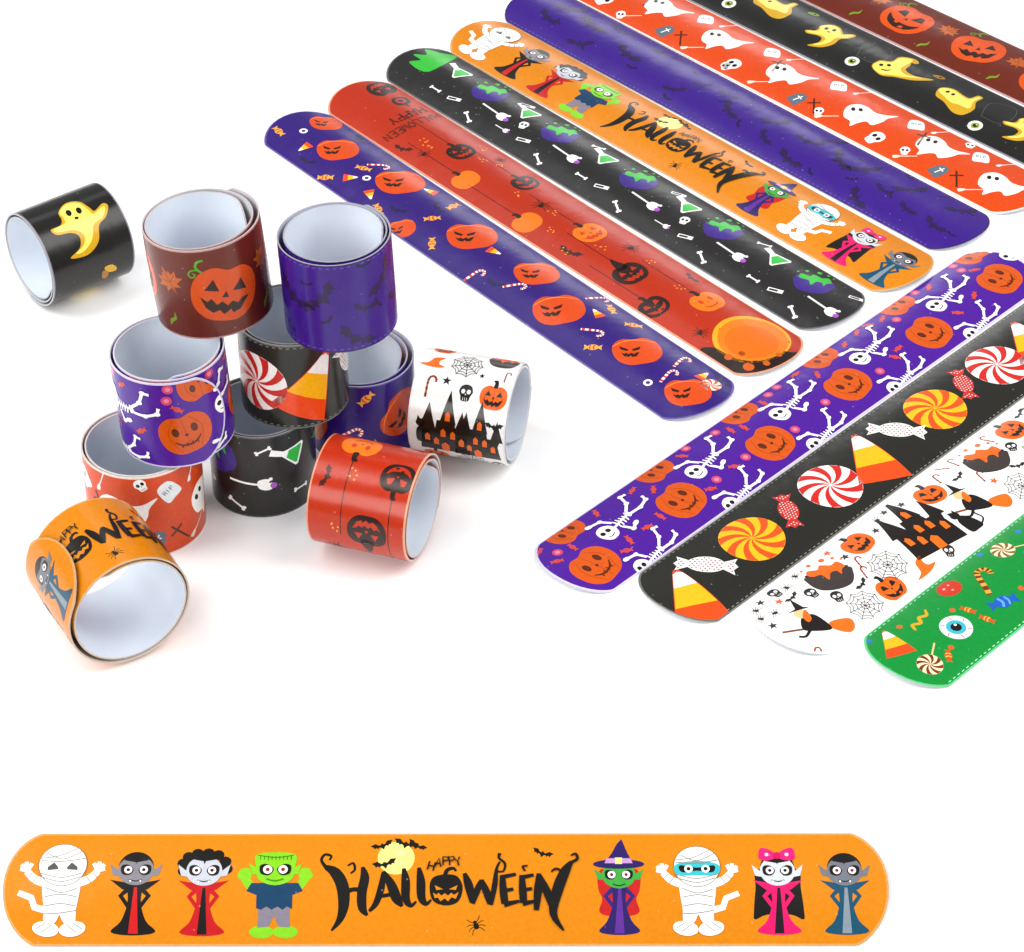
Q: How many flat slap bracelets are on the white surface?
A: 13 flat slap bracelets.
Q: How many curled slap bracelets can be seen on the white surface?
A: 11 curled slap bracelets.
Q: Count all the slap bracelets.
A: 24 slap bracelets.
